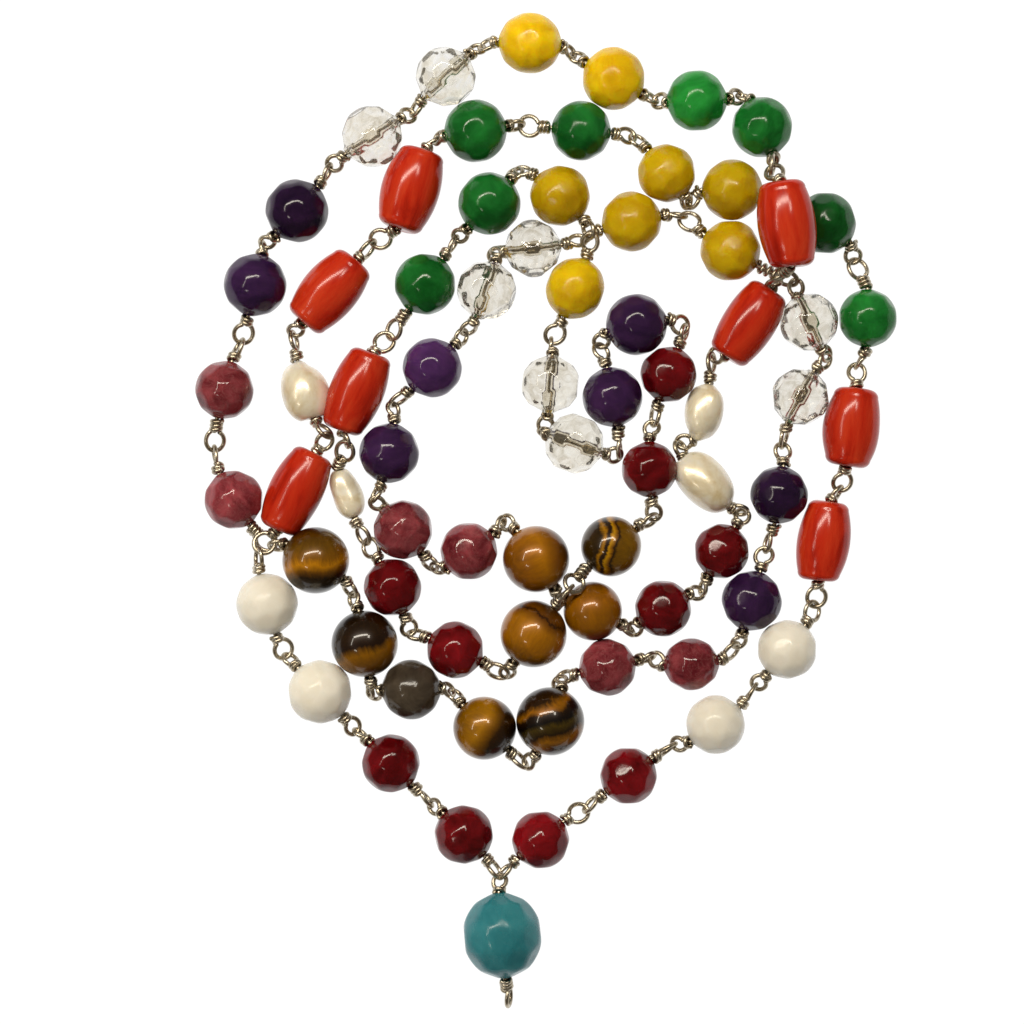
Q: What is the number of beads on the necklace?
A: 74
